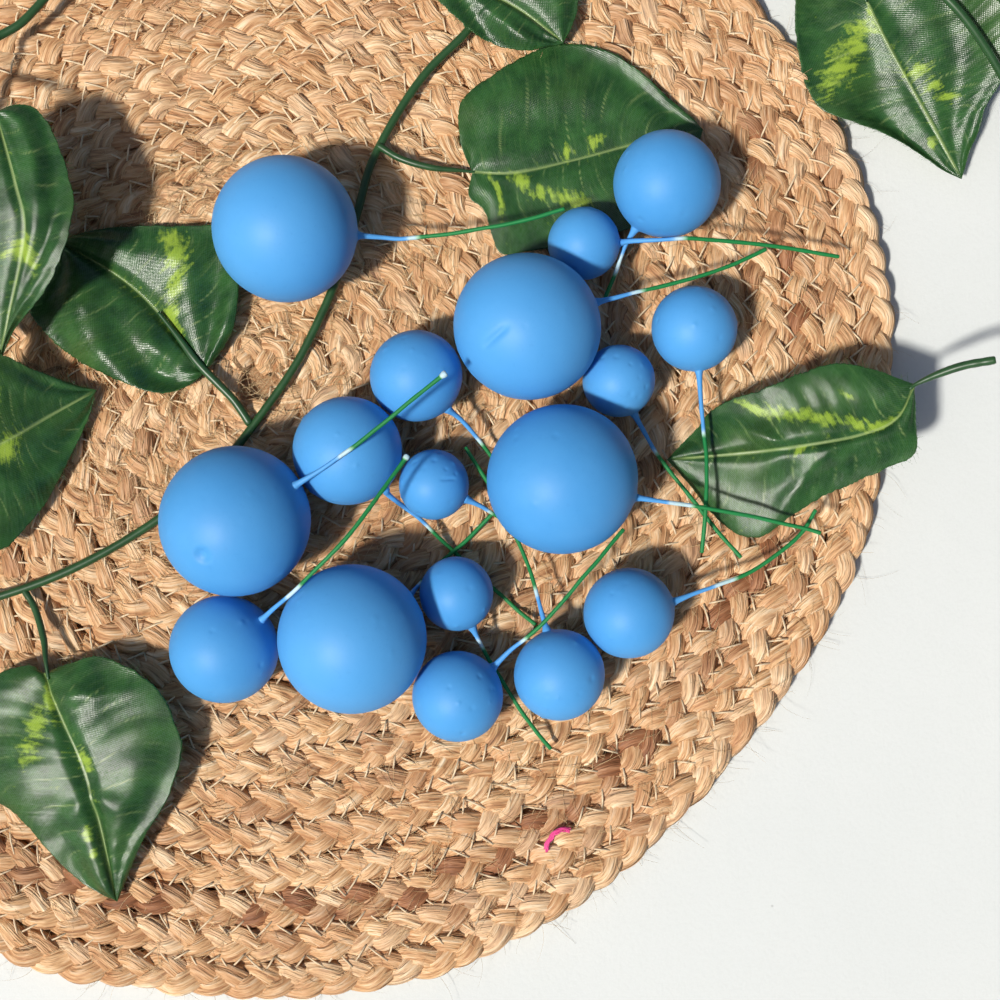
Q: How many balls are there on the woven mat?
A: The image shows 17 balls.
